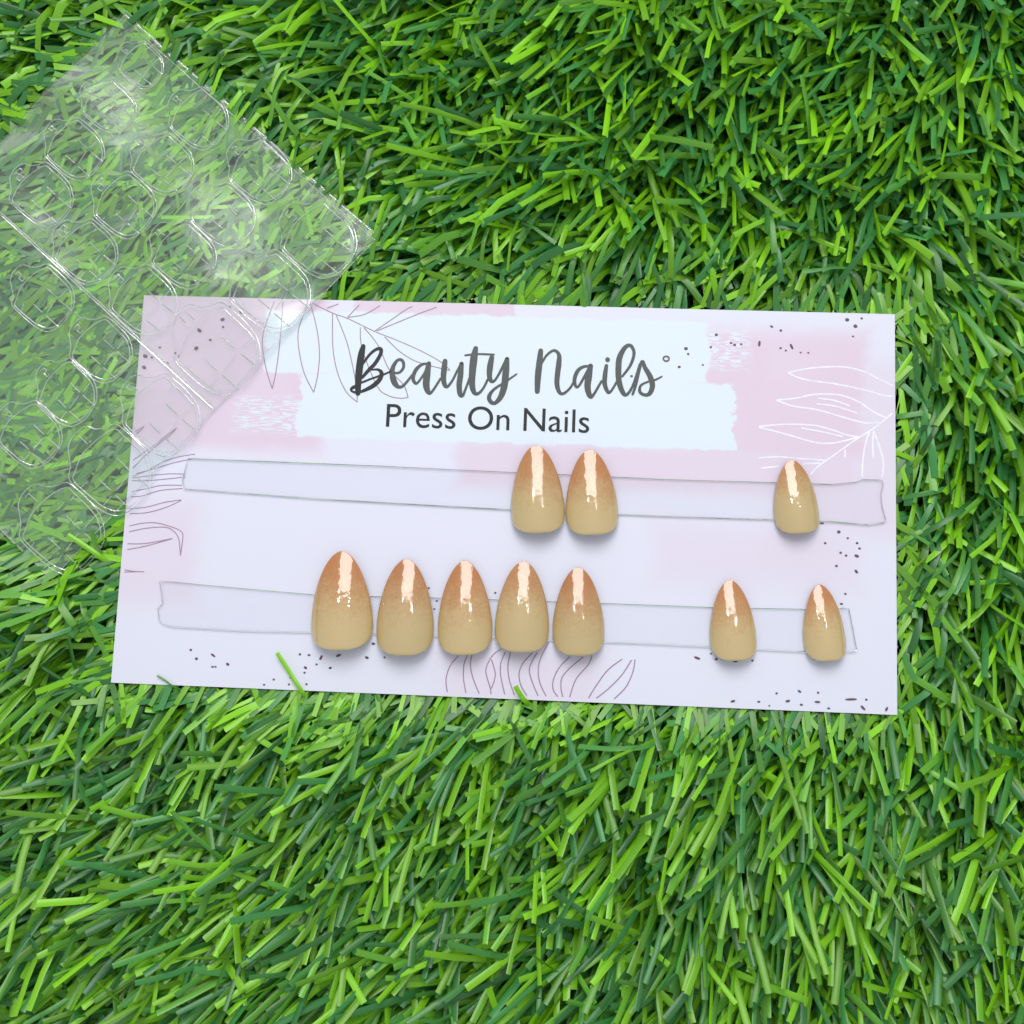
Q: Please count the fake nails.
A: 10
